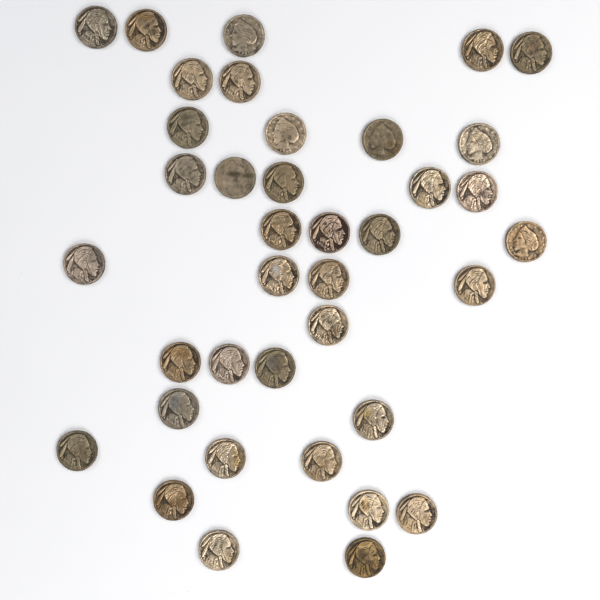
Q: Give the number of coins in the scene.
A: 38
